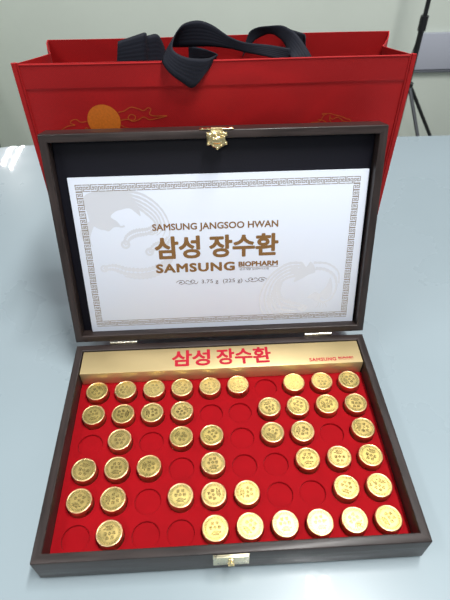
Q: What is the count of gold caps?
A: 44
